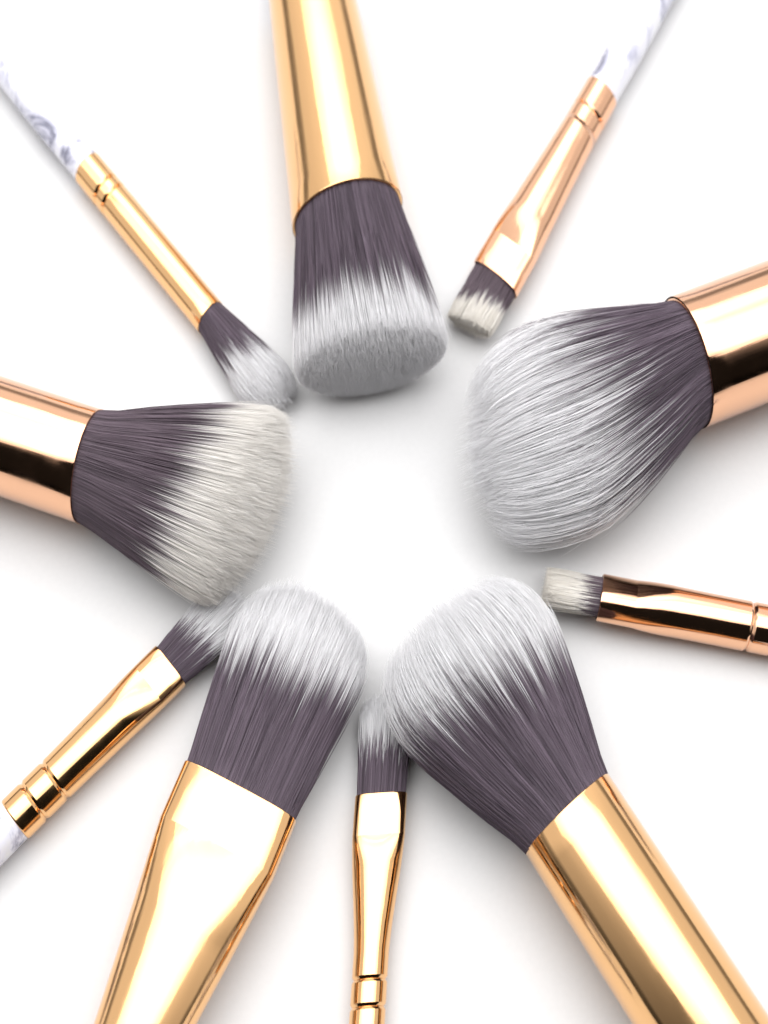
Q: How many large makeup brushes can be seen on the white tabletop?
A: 5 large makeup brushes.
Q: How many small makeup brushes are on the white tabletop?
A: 5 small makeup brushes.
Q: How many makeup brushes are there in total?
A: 10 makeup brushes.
